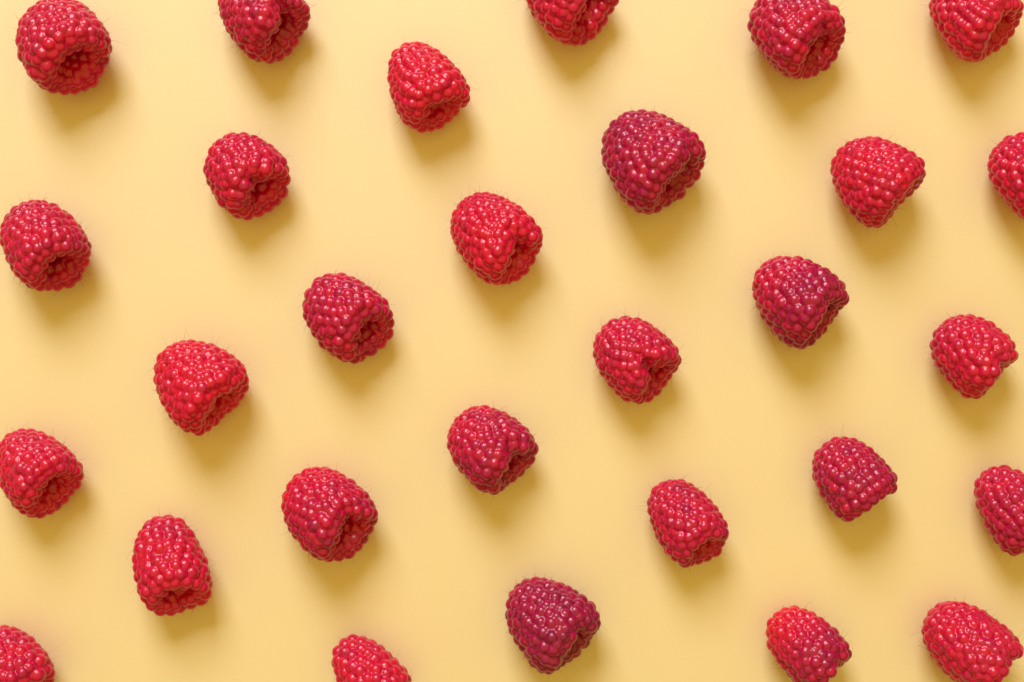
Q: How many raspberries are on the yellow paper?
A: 29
